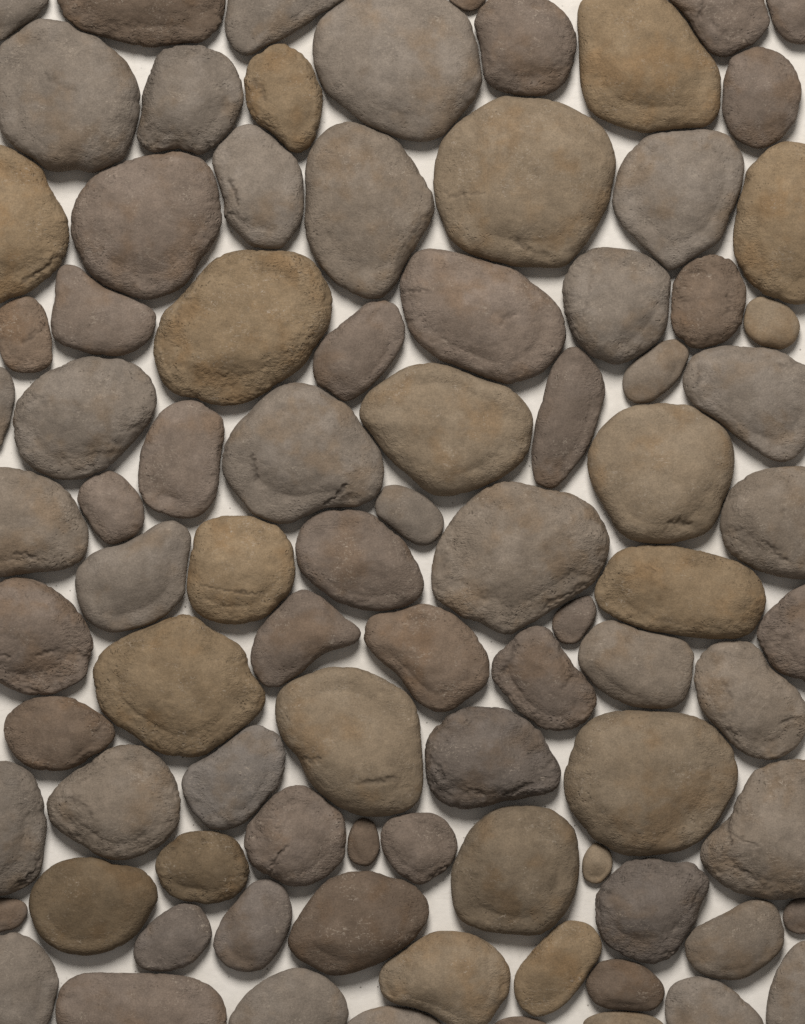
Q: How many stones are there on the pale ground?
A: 88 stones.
